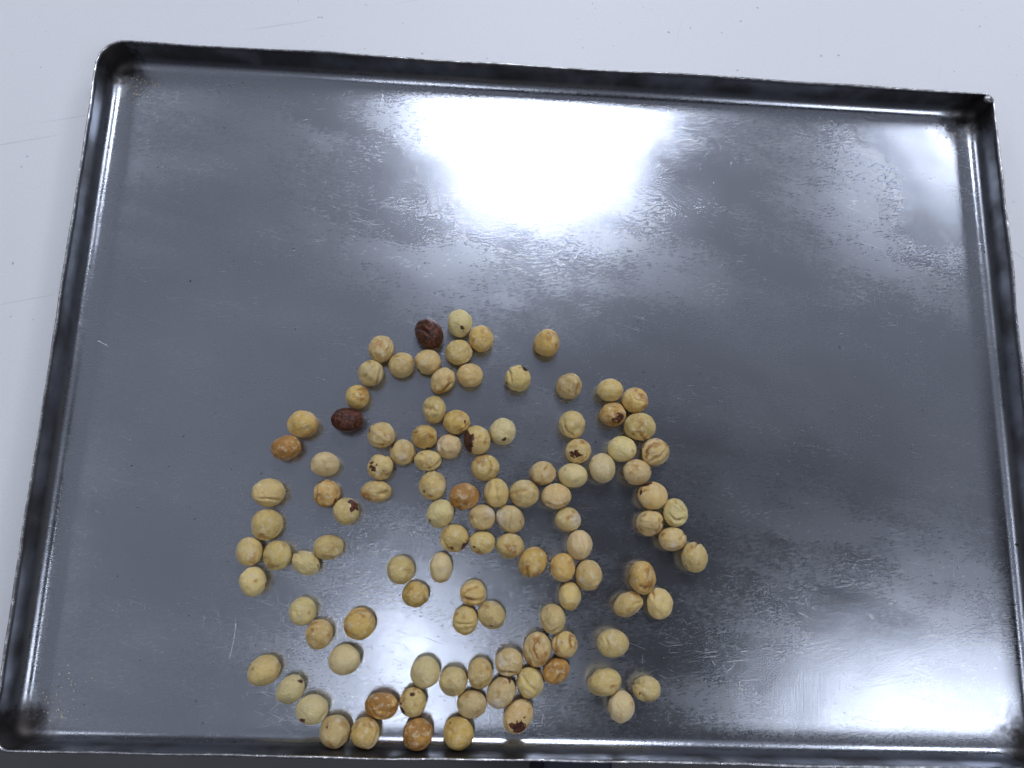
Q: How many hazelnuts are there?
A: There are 111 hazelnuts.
